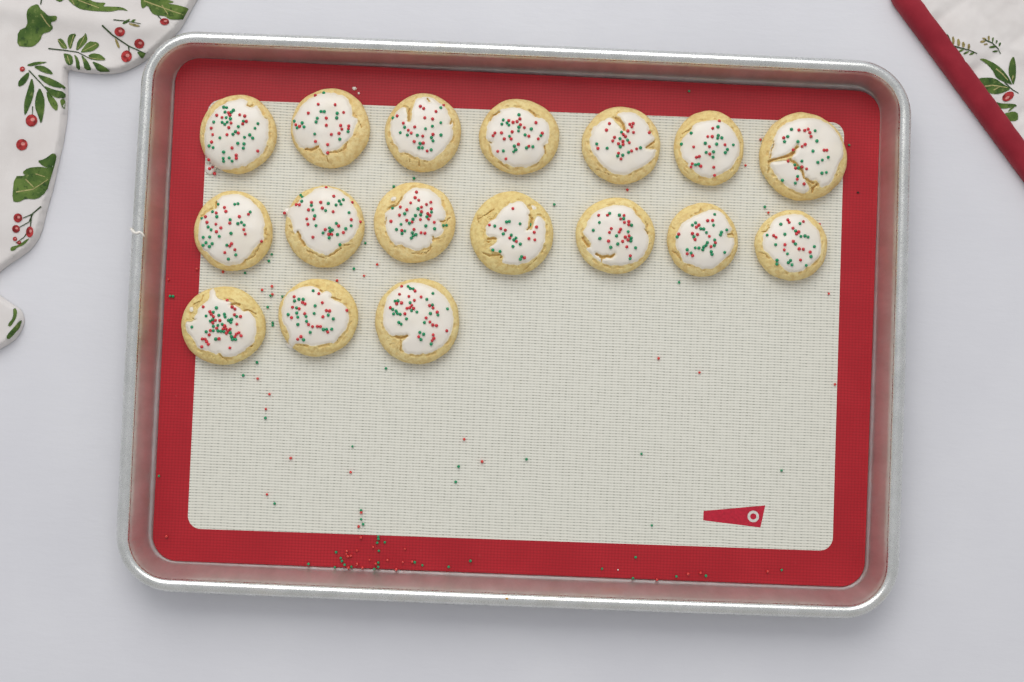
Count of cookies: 17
